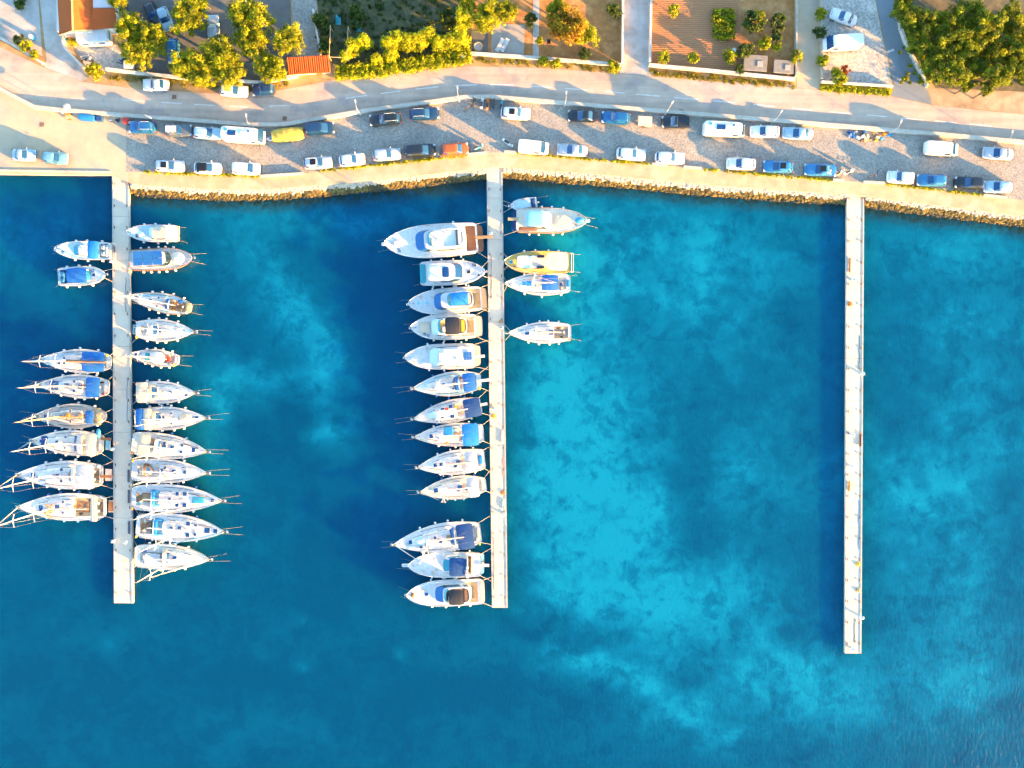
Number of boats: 38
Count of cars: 41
